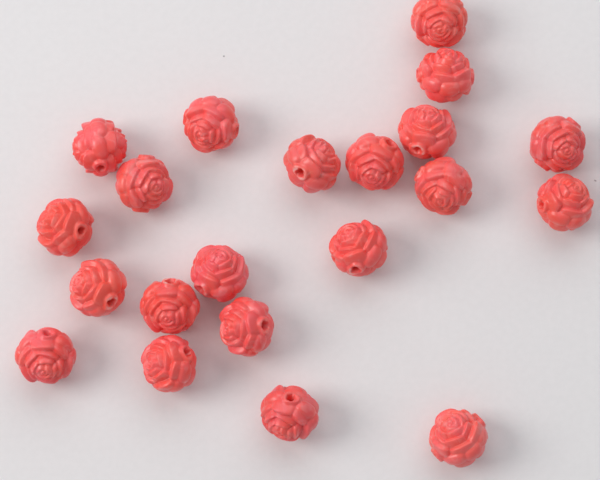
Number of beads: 21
